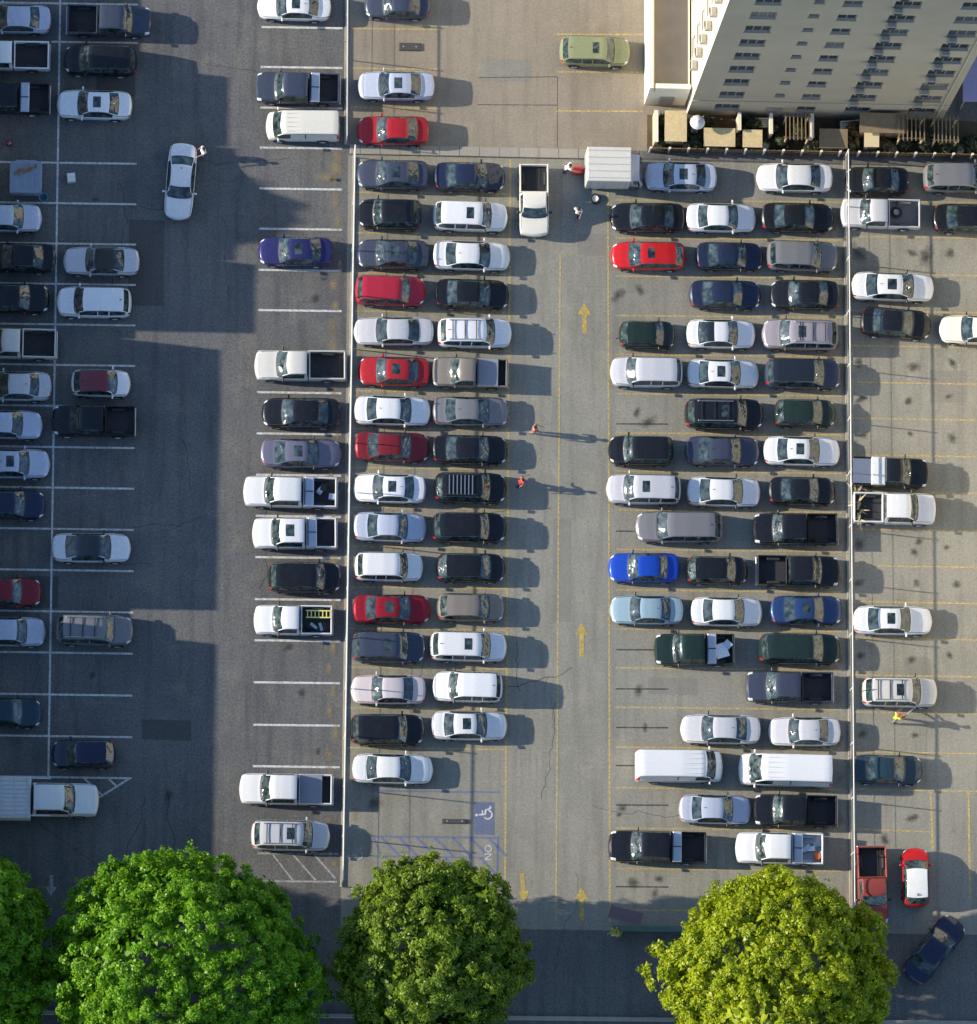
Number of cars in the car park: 105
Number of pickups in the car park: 24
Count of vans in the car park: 3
